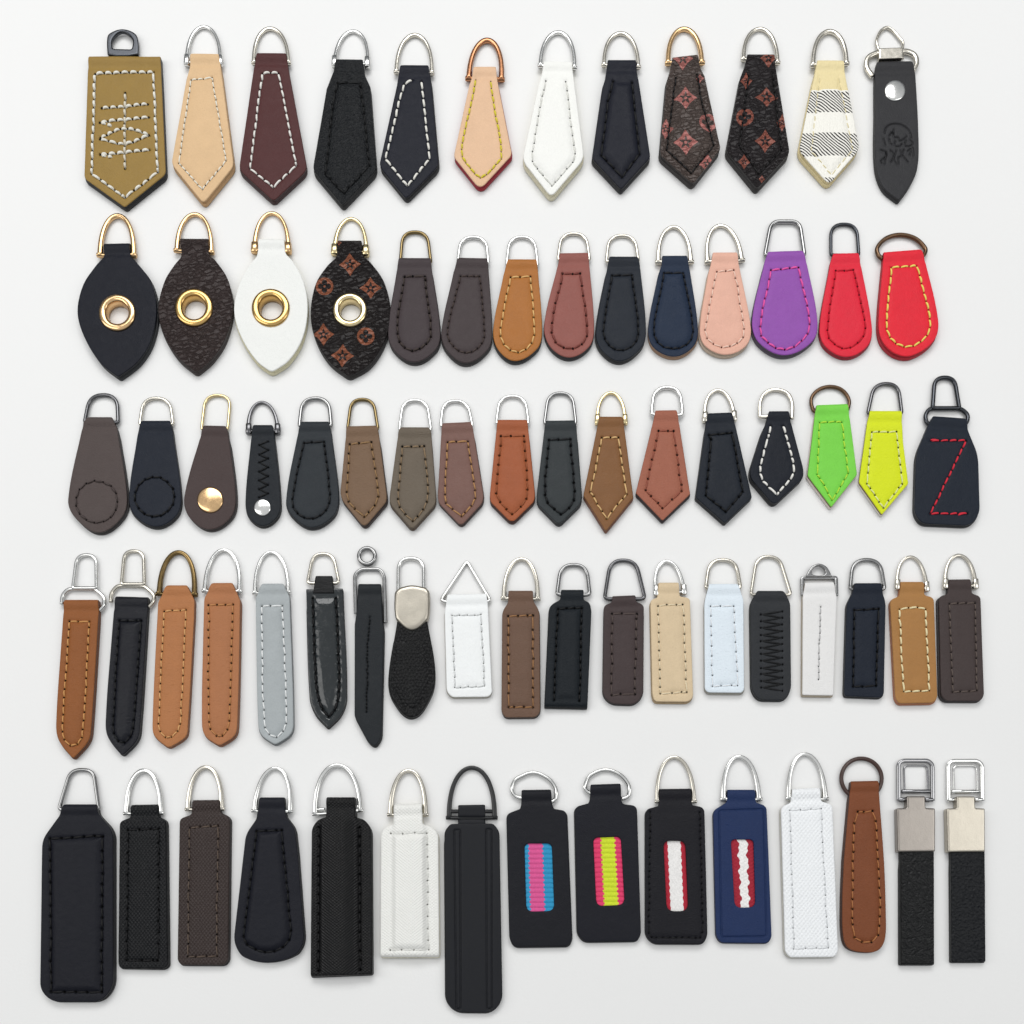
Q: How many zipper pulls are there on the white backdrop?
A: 77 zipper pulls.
